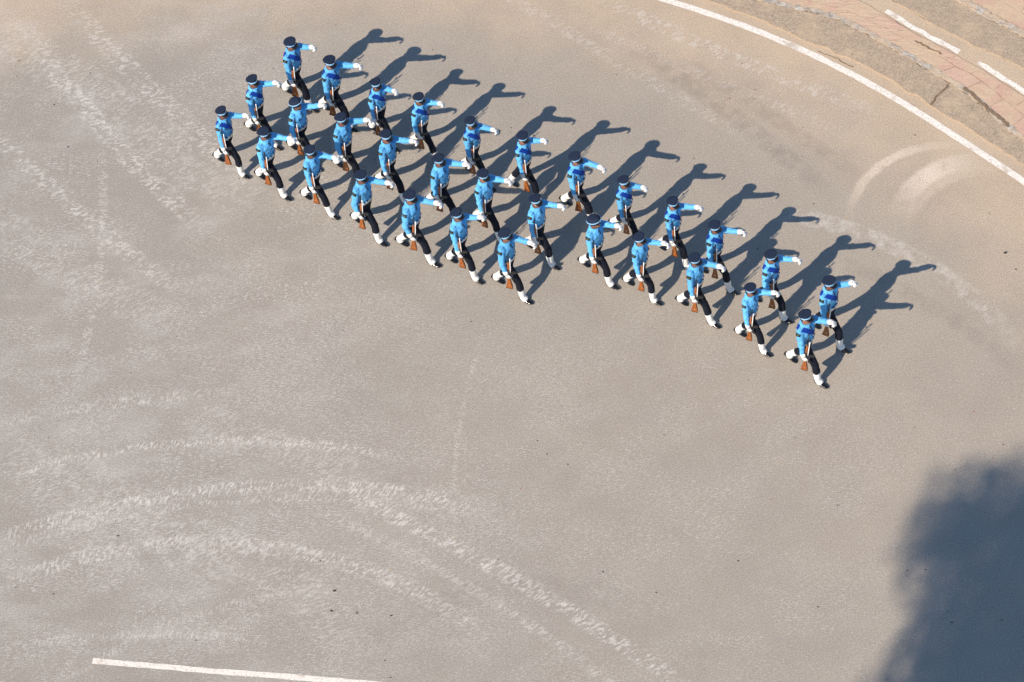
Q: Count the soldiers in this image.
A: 31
